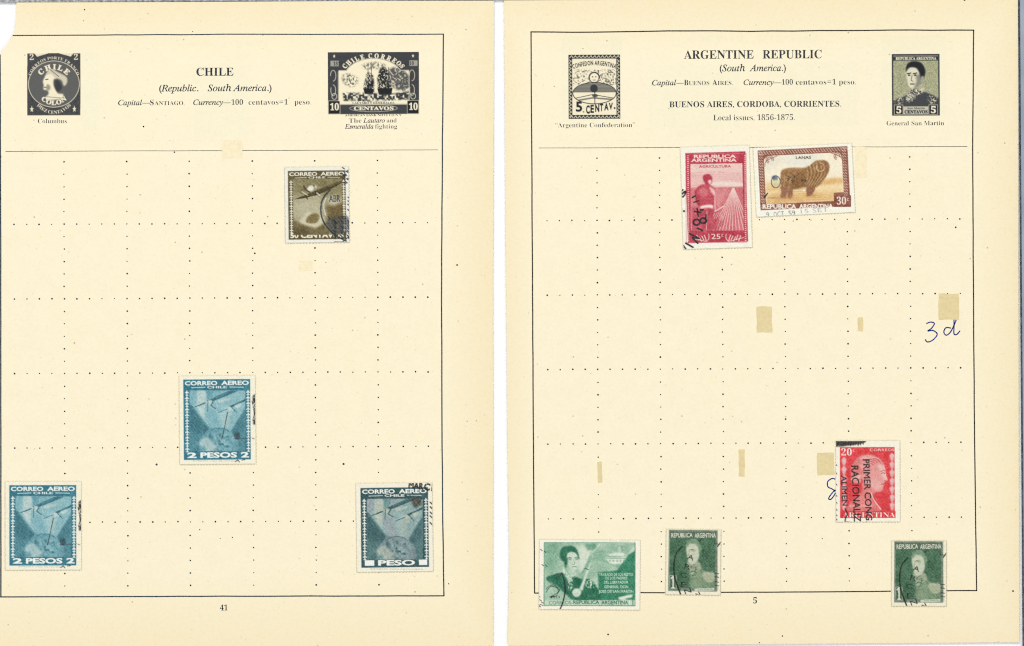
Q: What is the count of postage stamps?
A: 10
